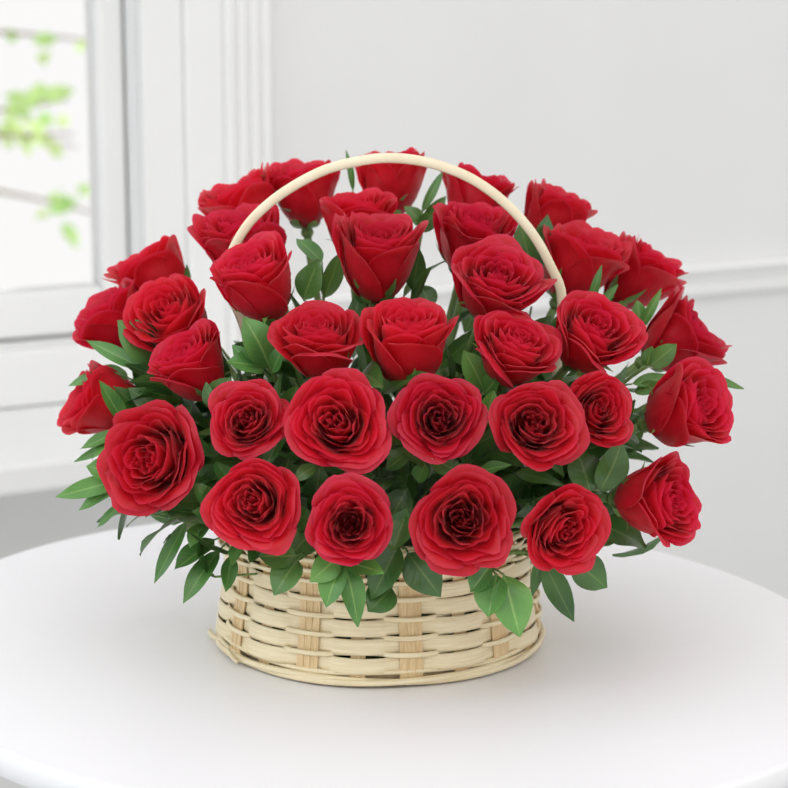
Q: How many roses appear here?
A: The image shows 35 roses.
